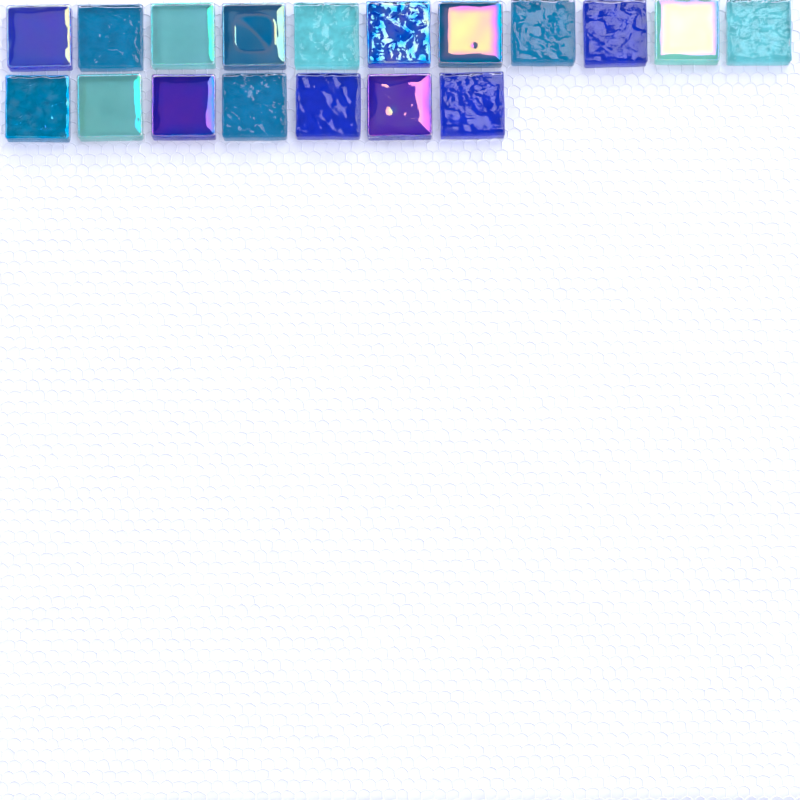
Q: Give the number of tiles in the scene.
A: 18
